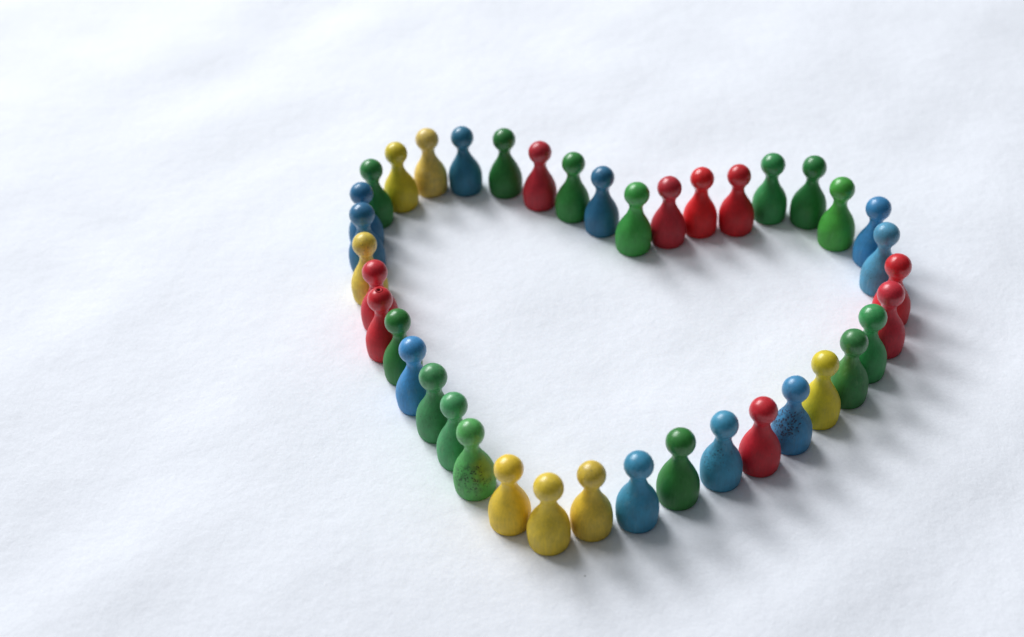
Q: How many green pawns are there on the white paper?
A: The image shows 14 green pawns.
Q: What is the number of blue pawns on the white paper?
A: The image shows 10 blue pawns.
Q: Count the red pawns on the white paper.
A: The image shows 9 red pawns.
